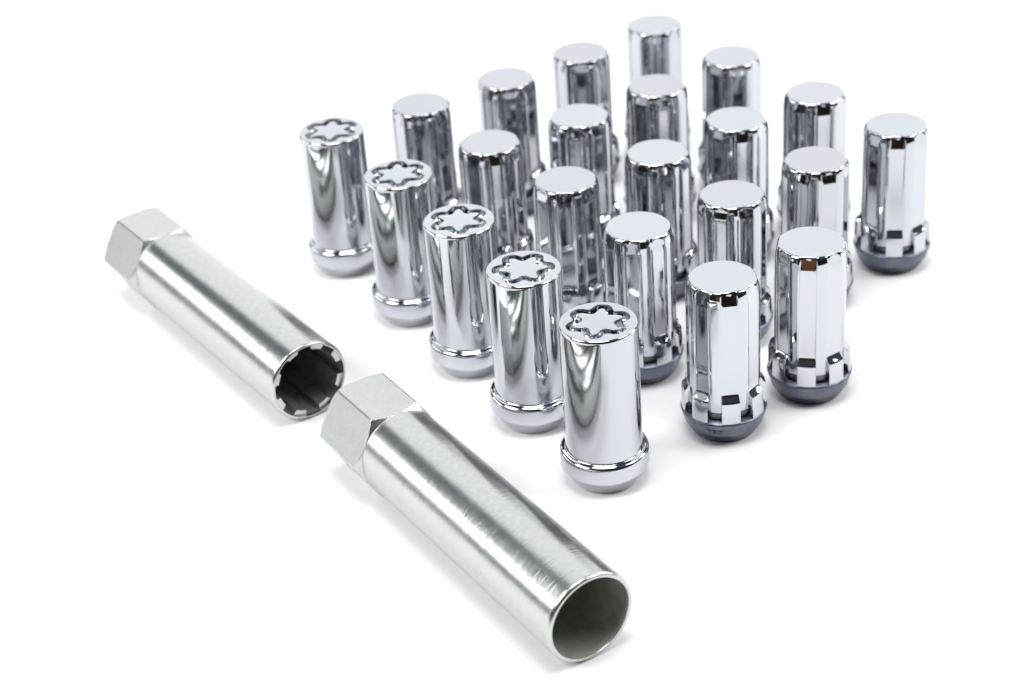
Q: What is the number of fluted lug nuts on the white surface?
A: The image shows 18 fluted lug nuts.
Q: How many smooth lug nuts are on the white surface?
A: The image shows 5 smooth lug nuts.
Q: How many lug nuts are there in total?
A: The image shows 23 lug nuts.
